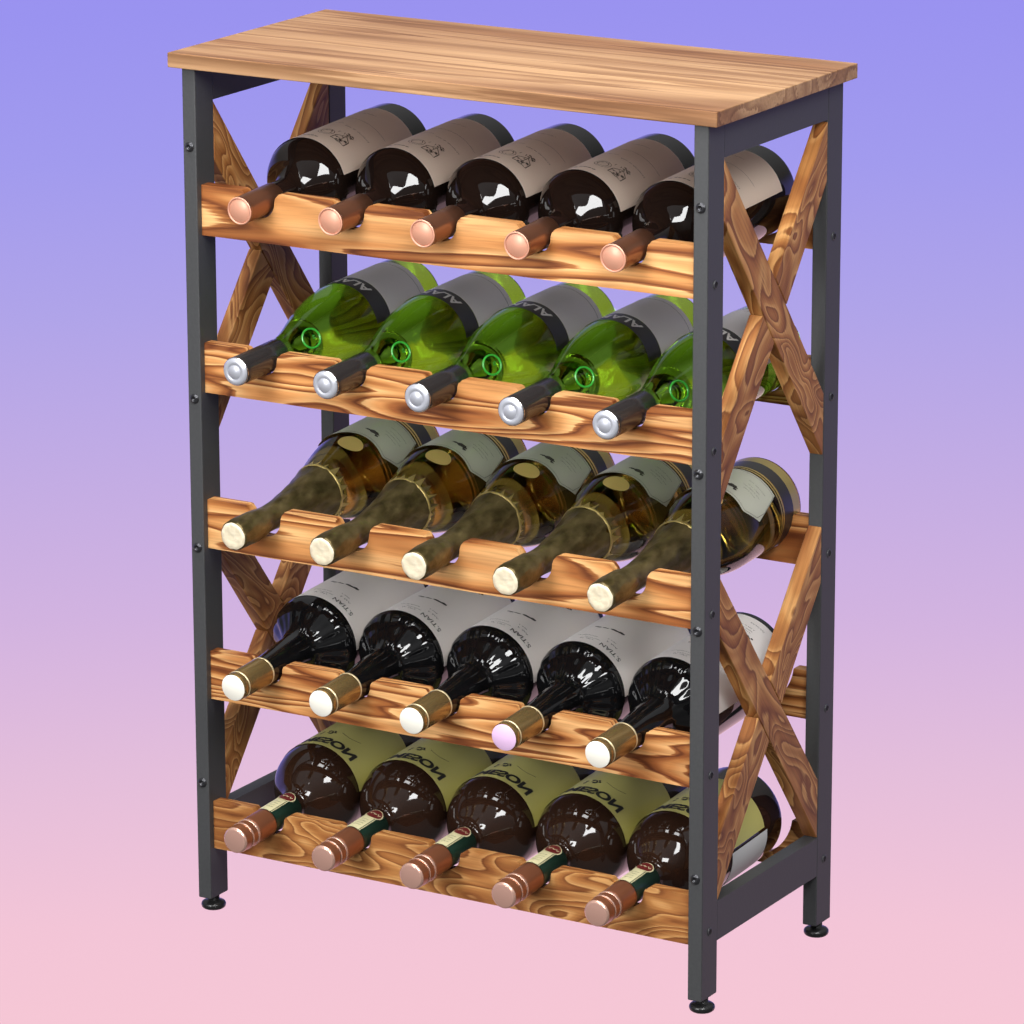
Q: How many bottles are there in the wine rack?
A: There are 25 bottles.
